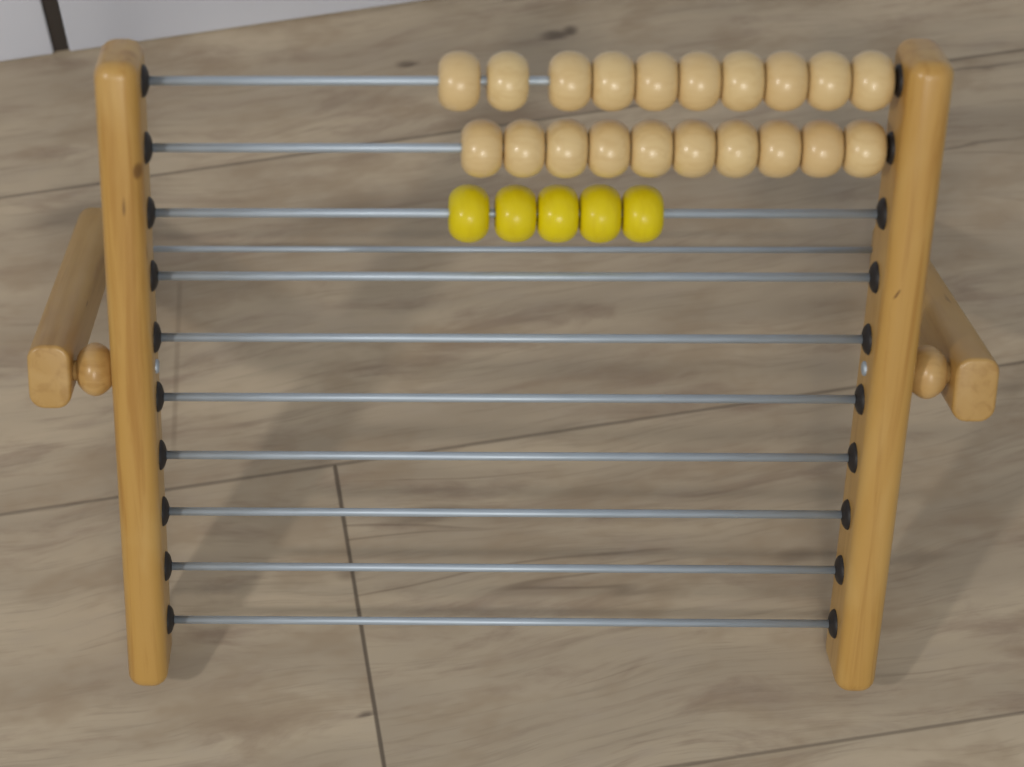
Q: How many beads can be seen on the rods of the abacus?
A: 25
